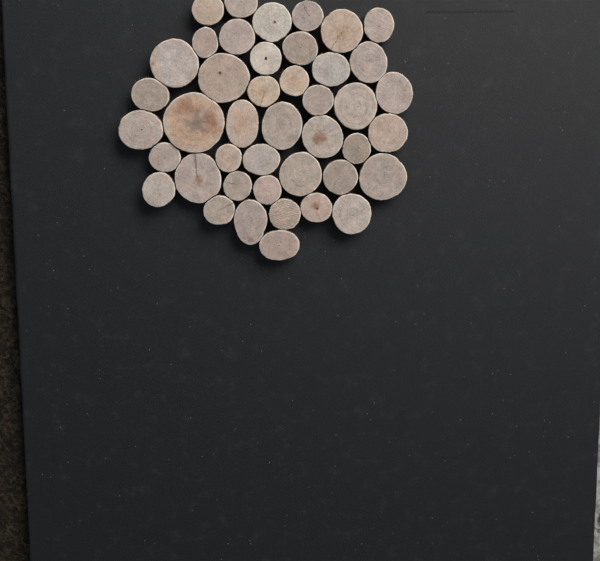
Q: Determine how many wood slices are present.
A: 43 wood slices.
